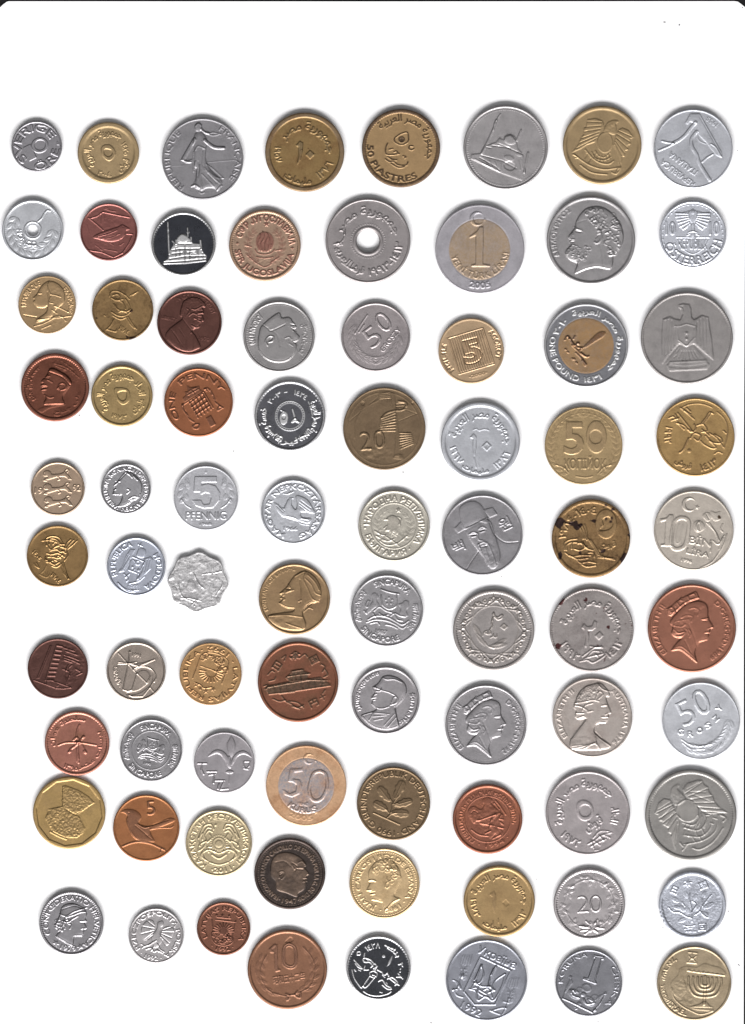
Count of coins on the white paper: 80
